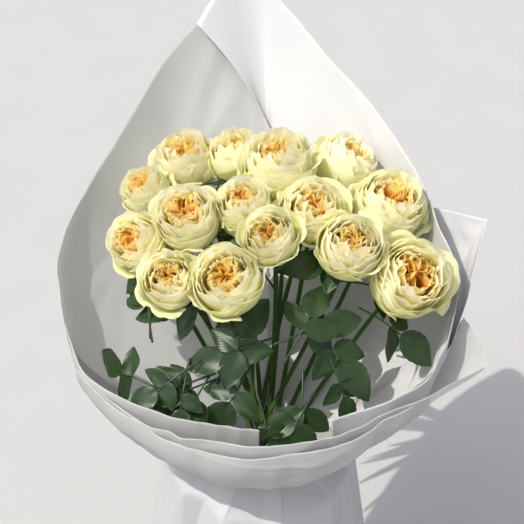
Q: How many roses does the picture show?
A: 15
